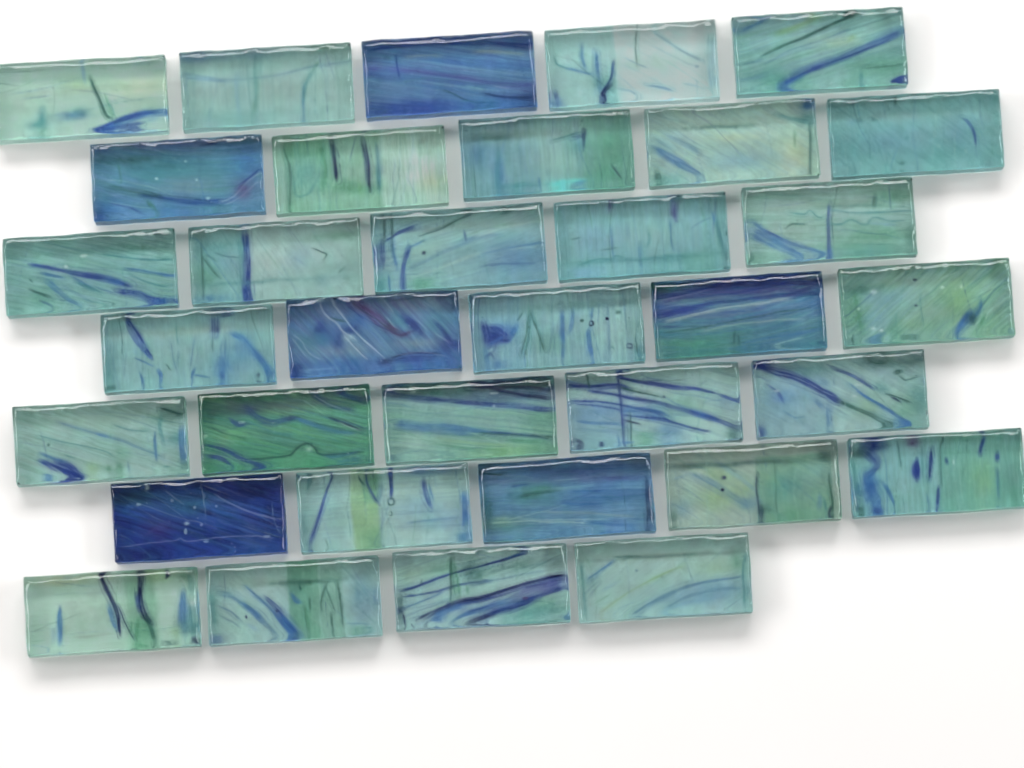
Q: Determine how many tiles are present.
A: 34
